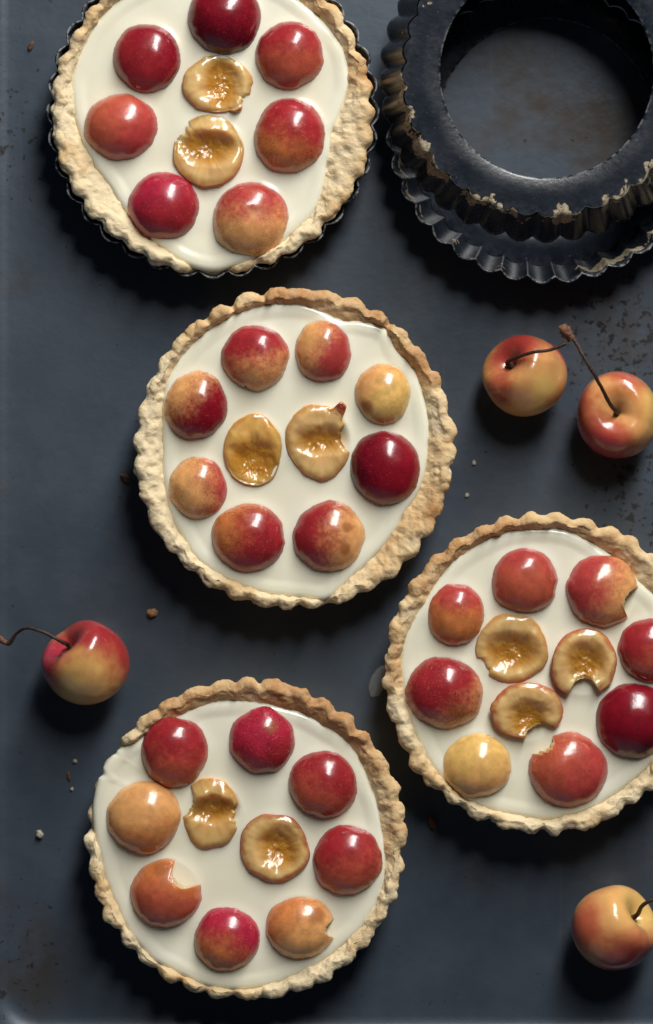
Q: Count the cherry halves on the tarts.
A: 40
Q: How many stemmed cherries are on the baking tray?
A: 4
